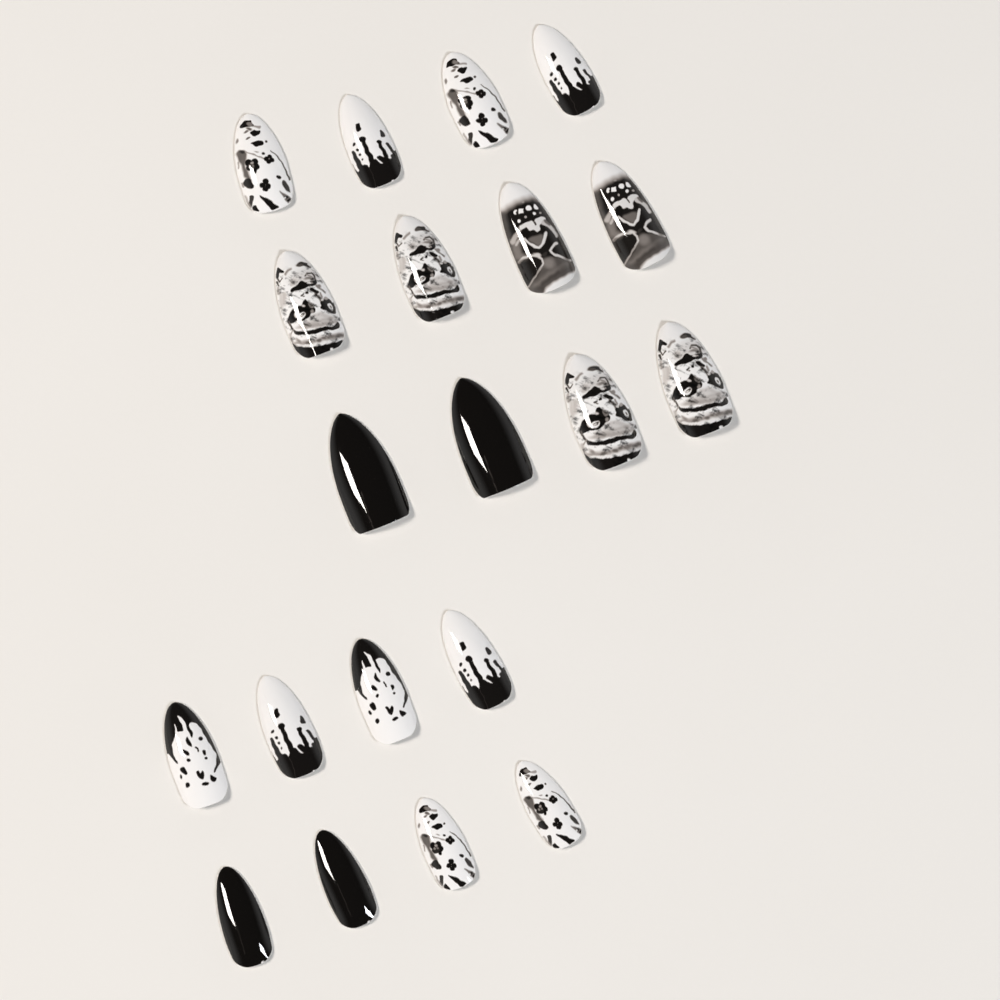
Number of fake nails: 20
